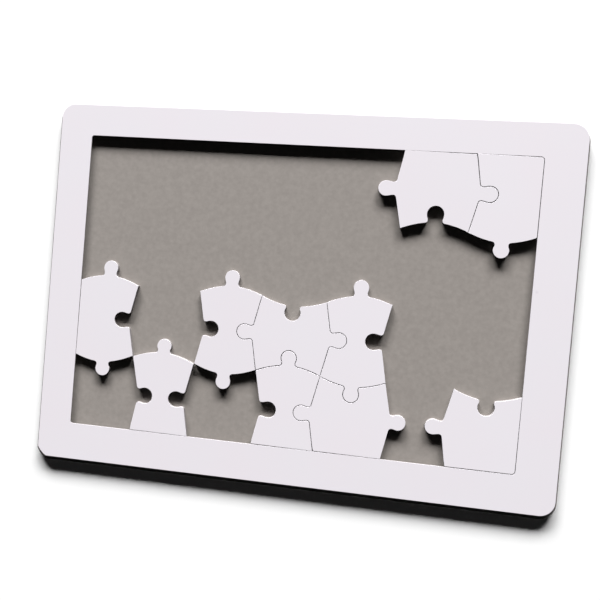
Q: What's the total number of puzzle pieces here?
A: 10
